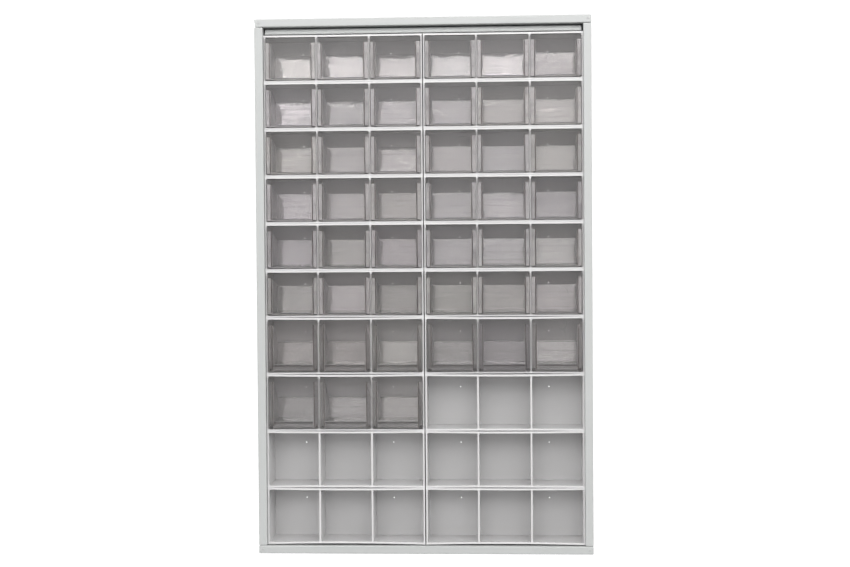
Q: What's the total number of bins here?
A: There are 45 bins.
